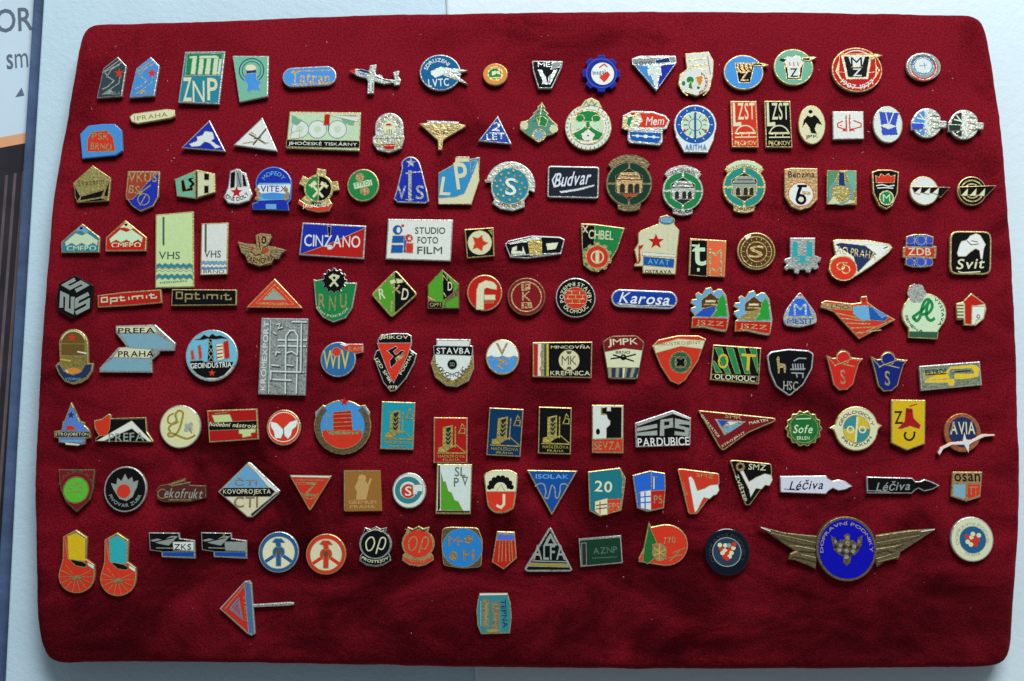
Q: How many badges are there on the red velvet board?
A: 156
